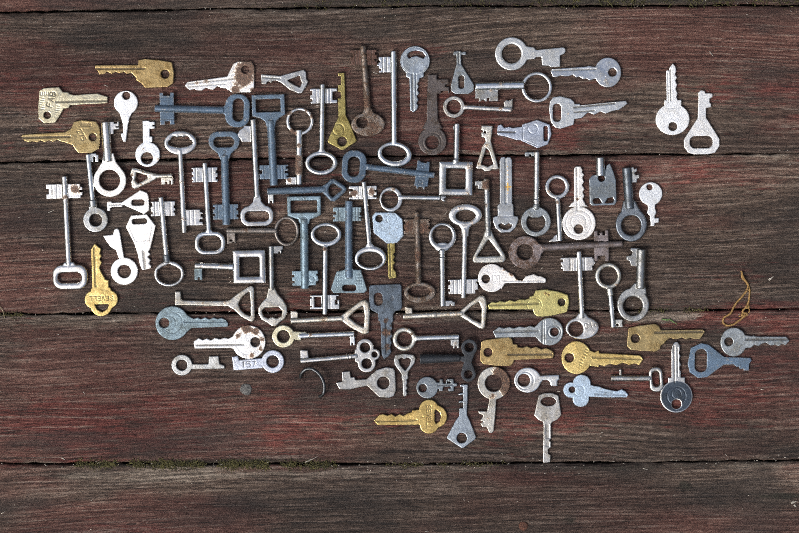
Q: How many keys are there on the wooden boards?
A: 97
